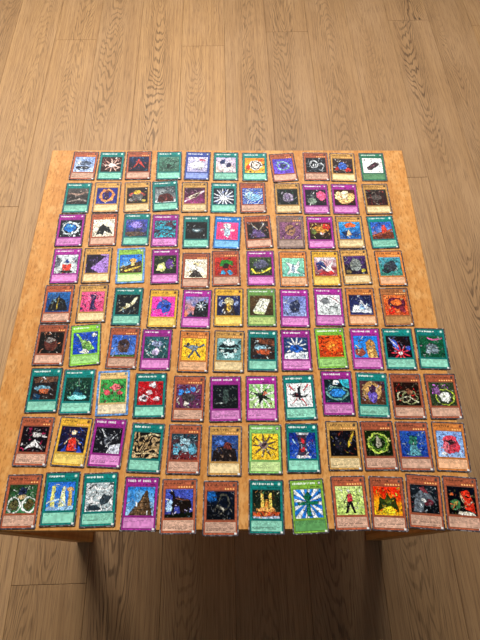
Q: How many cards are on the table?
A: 103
